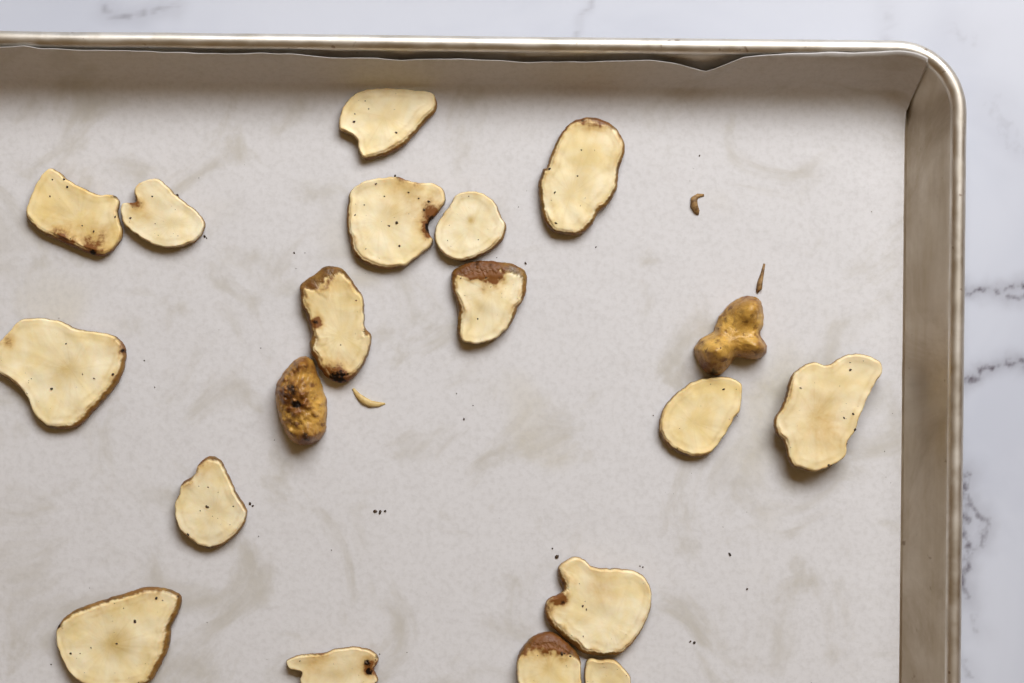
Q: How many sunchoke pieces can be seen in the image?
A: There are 19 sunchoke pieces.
